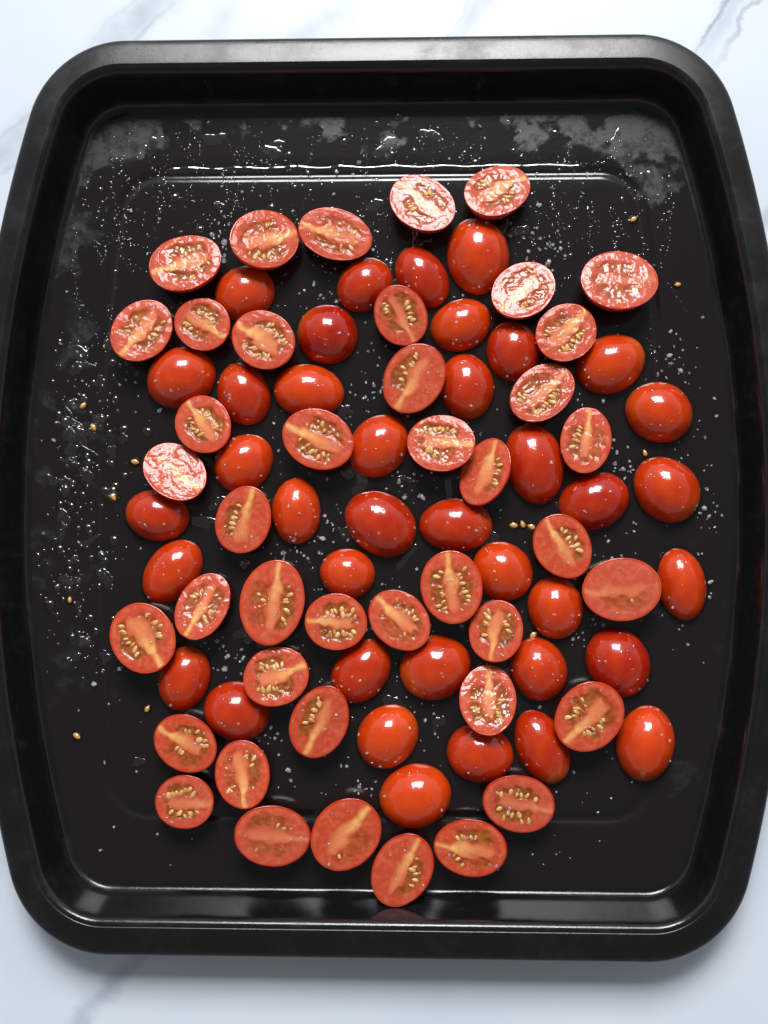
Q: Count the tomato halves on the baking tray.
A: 80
